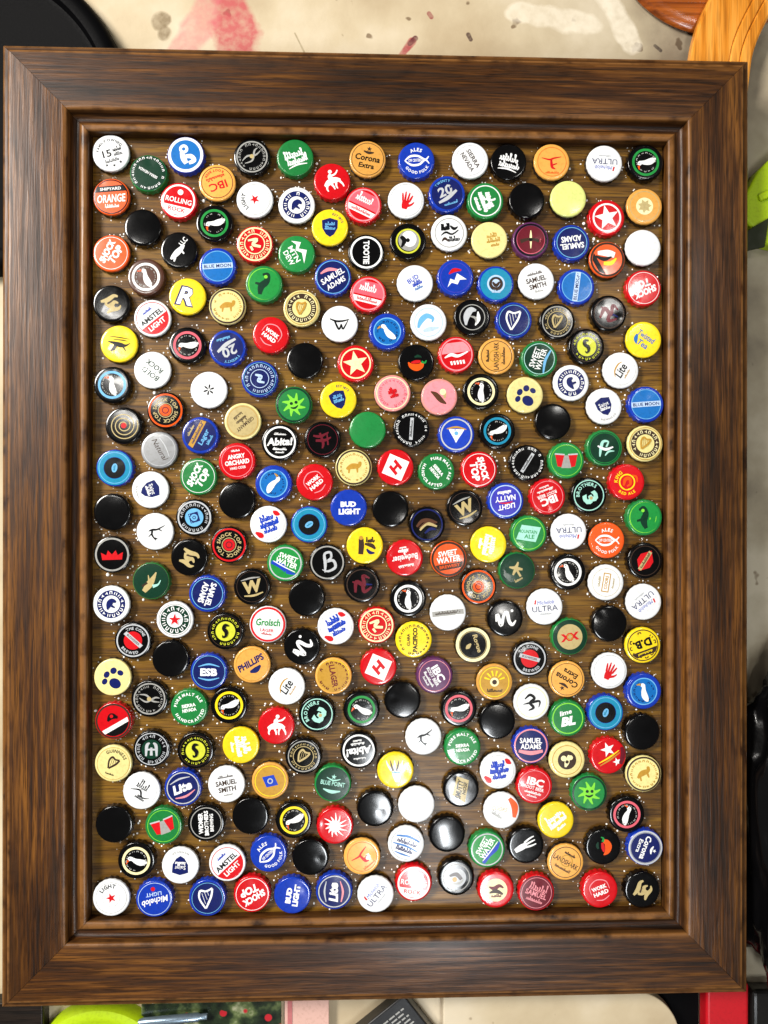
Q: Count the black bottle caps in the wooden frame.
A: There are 79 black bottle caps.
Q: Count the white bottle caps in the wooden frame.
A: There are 44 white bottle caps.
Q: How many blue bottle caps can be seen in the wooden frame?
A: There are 33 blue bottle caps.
